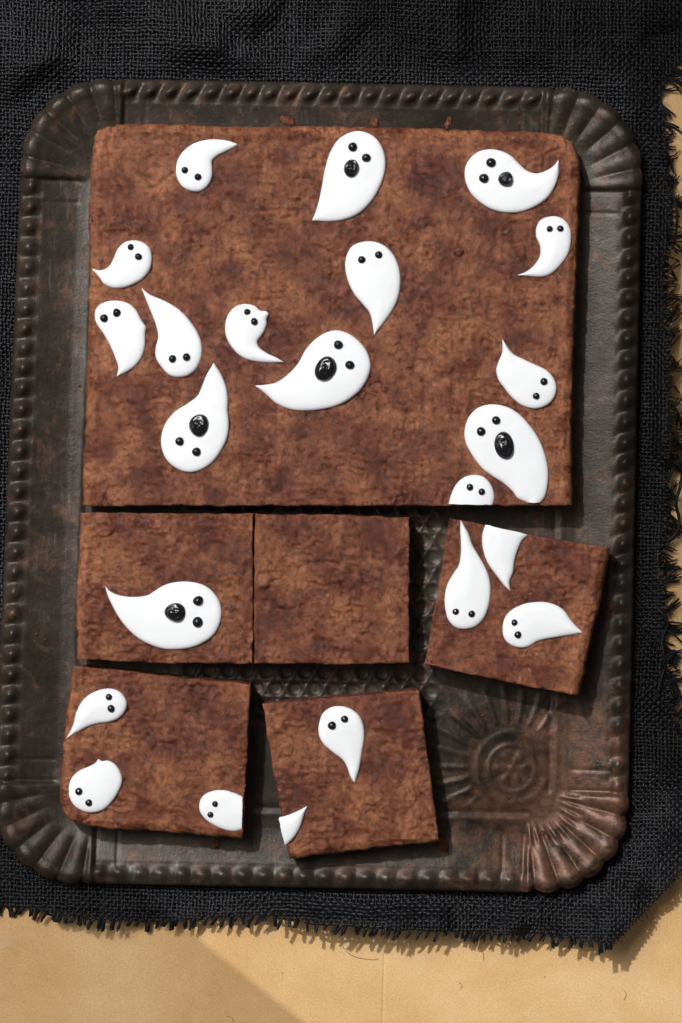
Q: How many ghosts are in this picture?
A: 21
